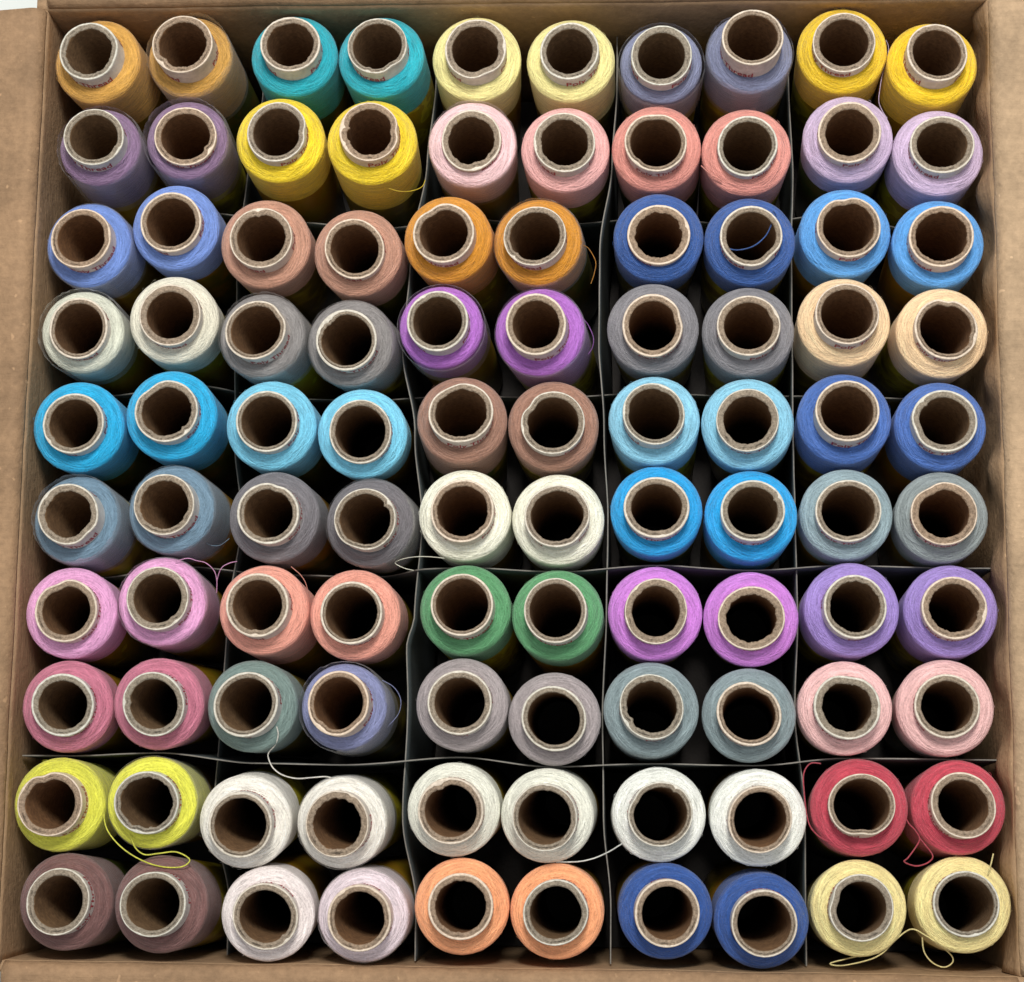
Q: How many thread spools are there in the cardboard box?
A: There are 100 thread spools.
